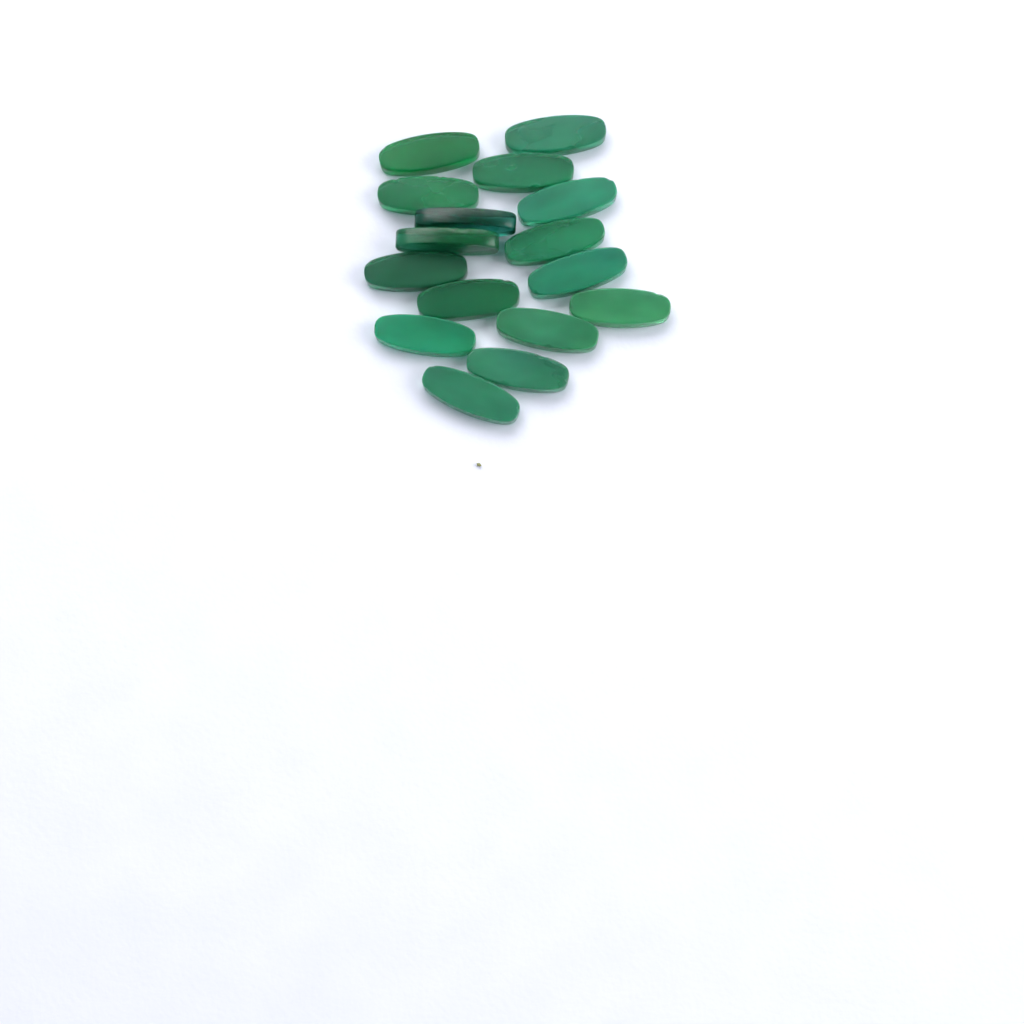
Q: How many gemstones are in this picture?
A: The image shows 16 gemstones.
